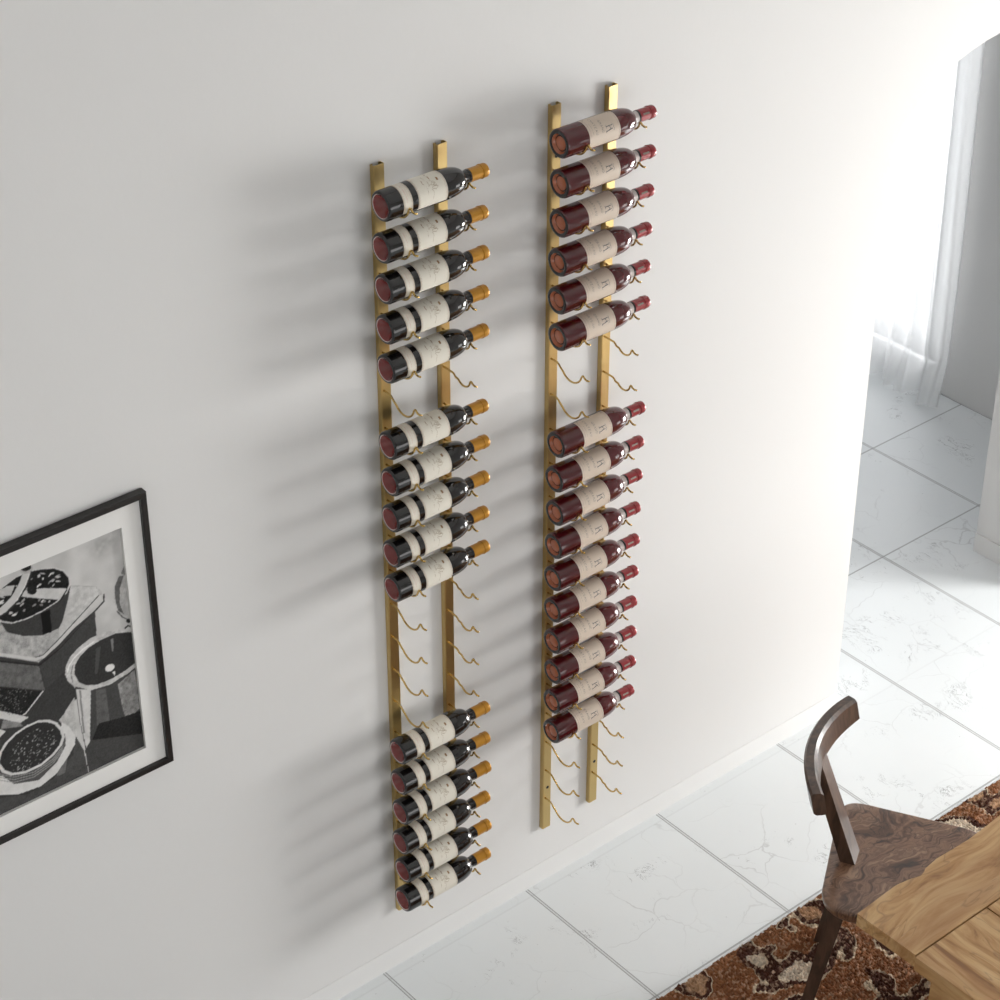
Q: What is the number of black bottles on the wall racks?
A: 16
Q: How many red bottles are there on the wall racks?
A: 16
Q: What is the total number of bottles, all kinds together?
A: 32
